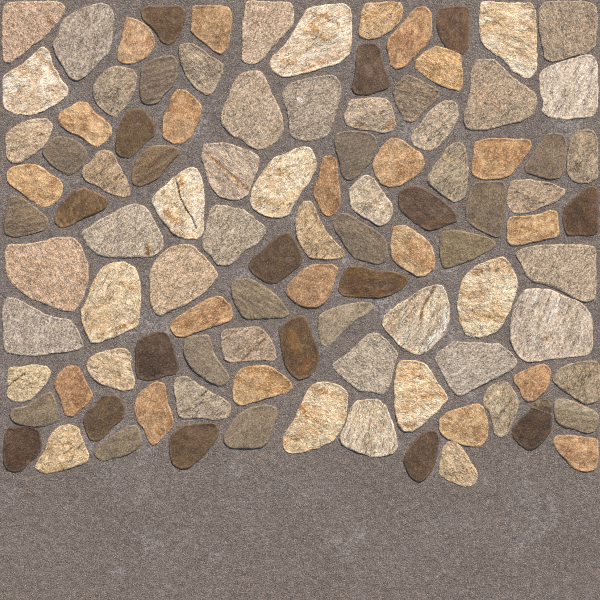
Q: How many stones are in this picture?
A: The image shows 102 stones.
